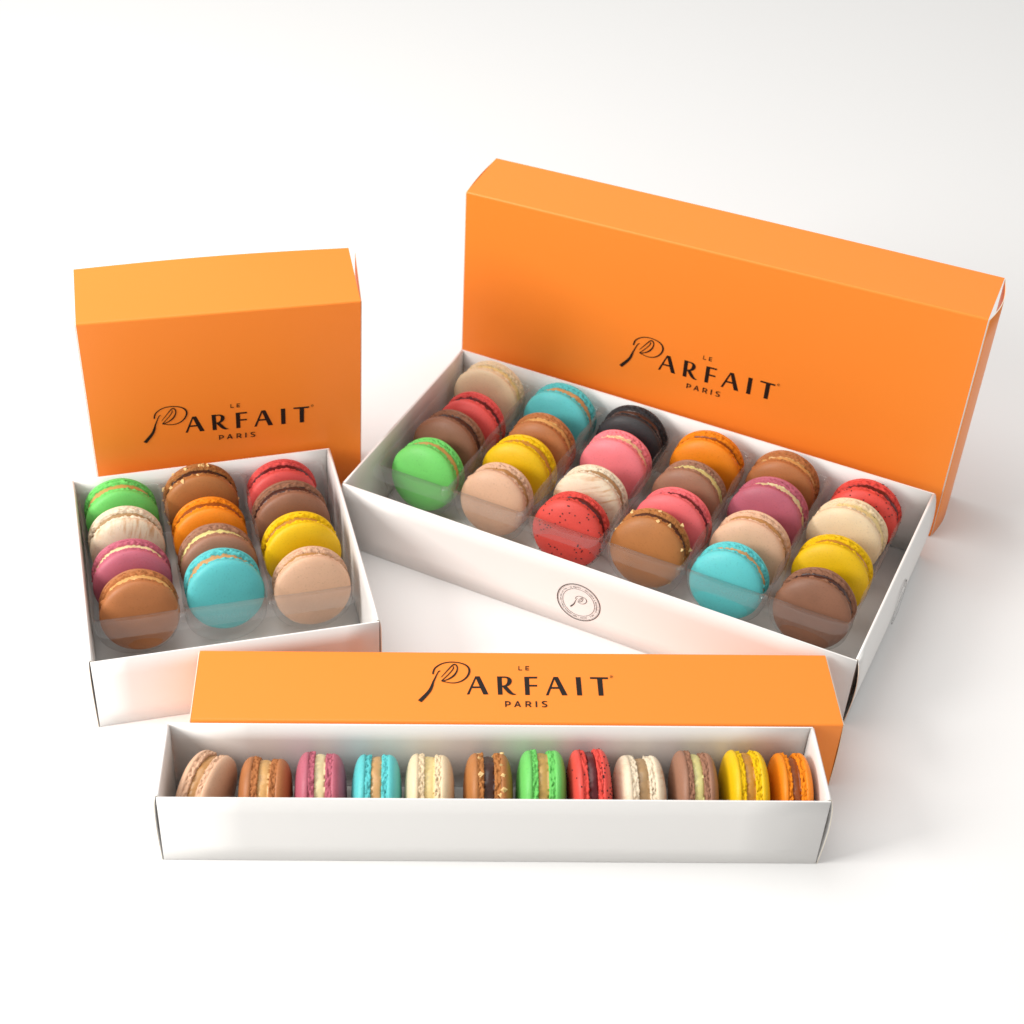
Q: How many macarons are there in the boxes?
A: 48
